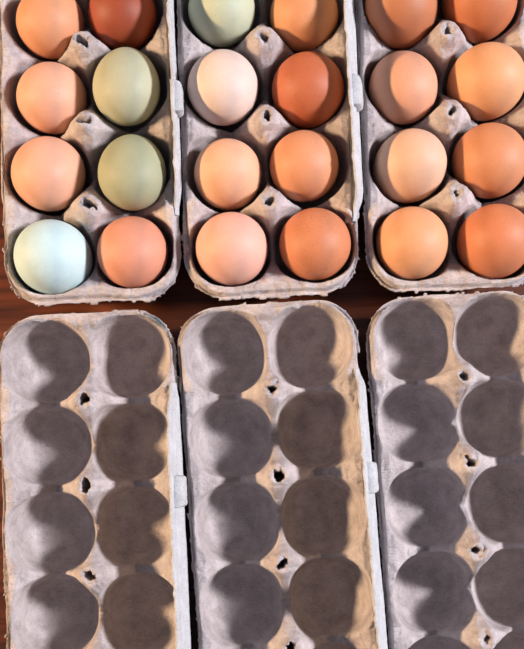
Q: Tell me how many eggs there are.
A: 24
